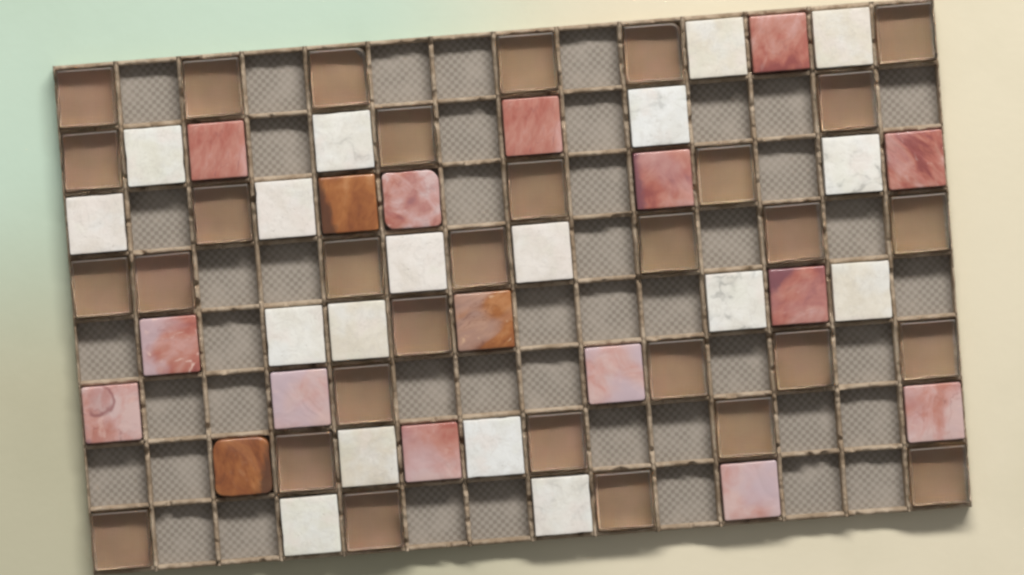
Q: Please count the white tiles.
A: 18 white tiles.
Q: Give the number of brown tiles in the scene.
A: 31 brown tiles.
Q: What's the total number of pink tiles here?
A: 14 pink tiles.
